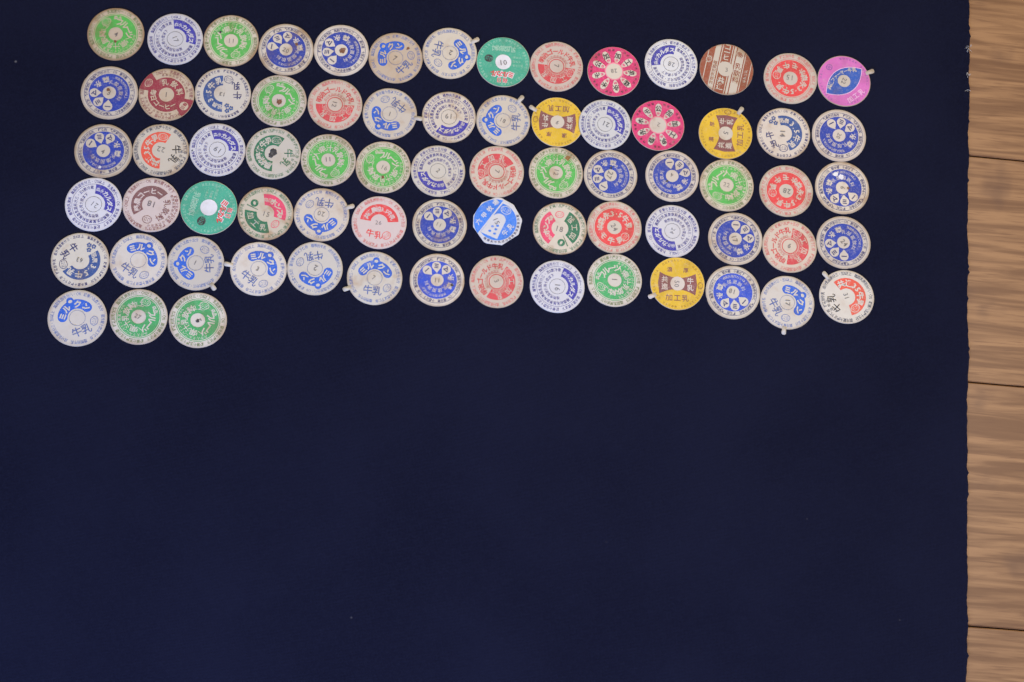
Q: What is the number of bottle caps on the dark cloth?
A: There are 73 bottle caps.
